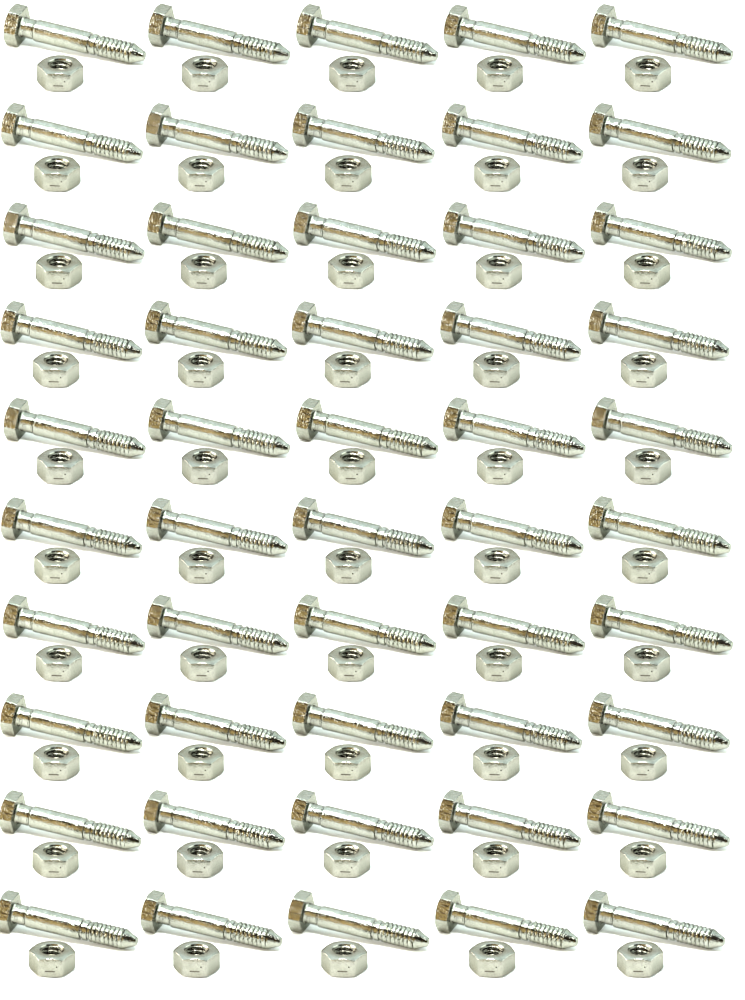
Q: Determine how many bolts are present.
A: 50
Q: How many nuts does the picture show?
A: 50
